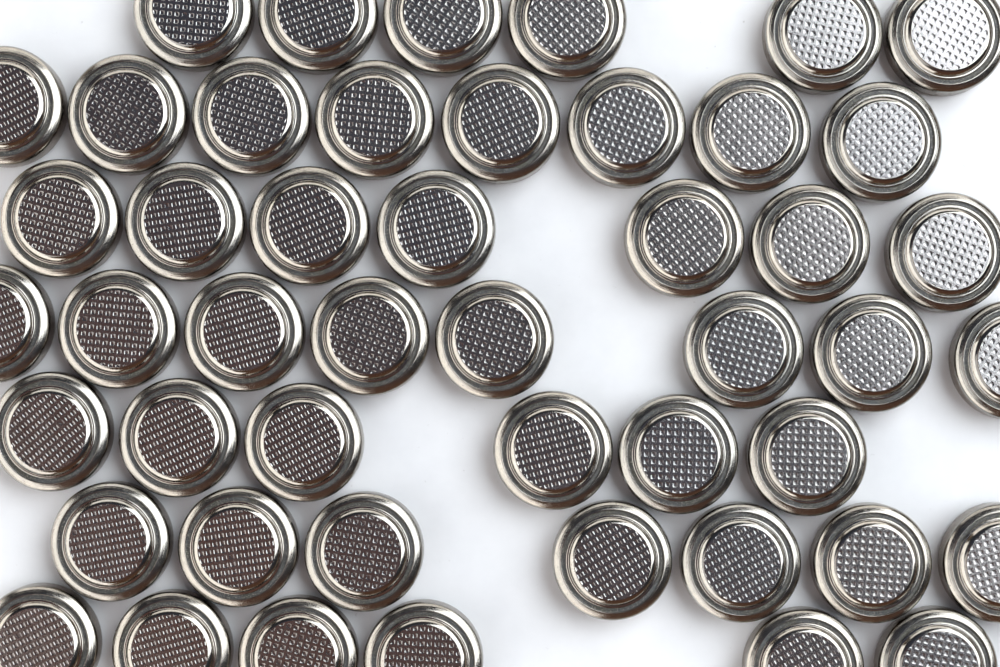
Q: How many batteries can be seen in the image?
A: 48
